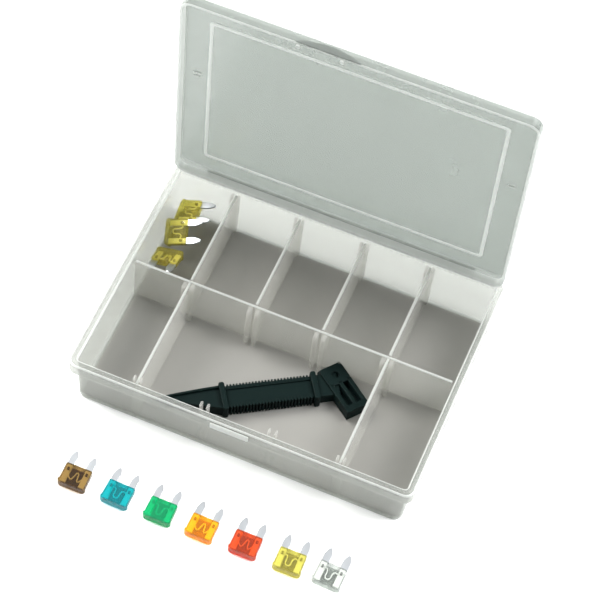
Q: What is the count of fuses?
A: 10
